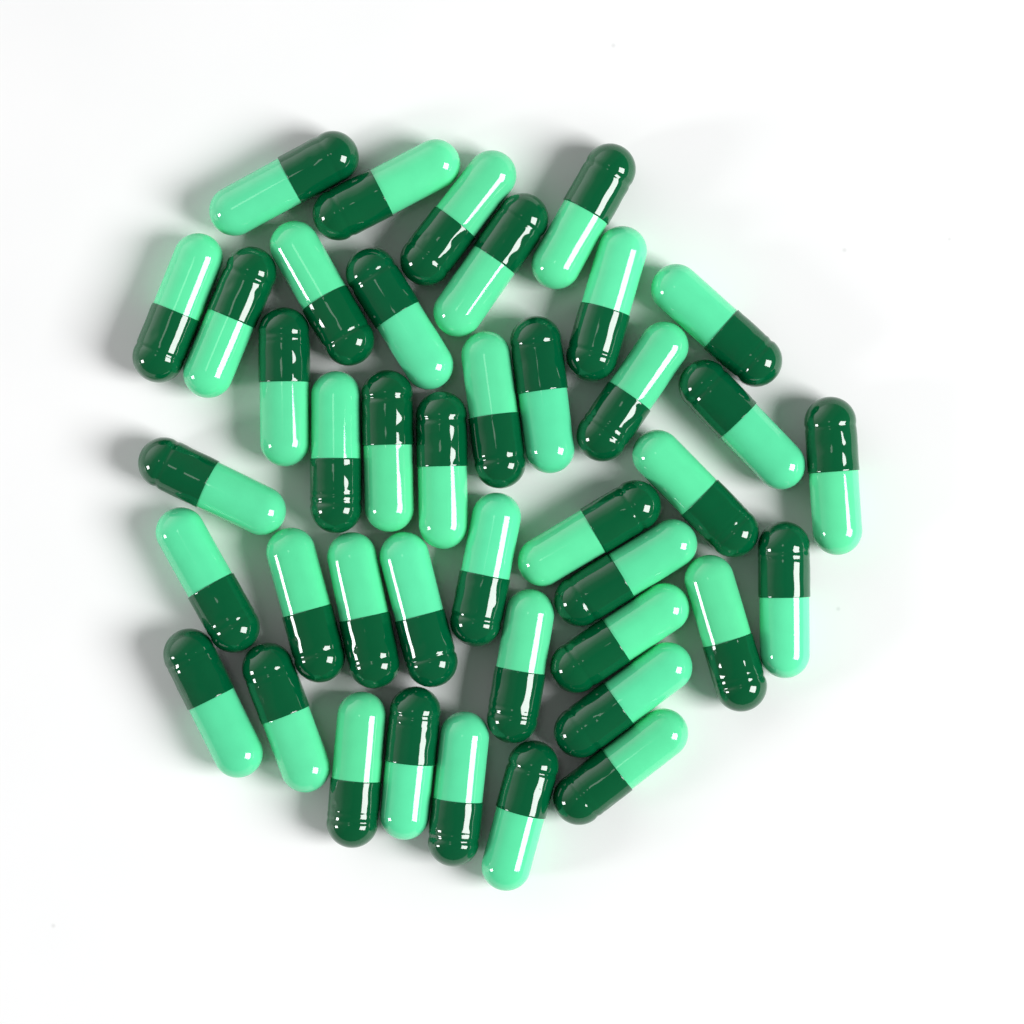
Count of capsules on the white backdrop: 41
